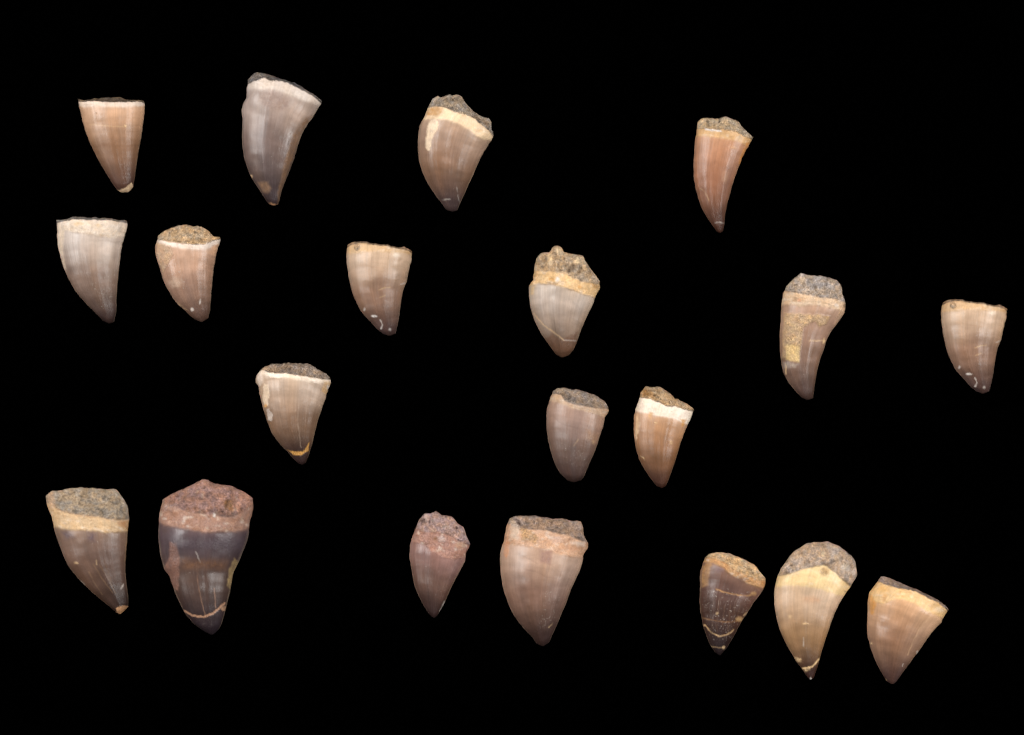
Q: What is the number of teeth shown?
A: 20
